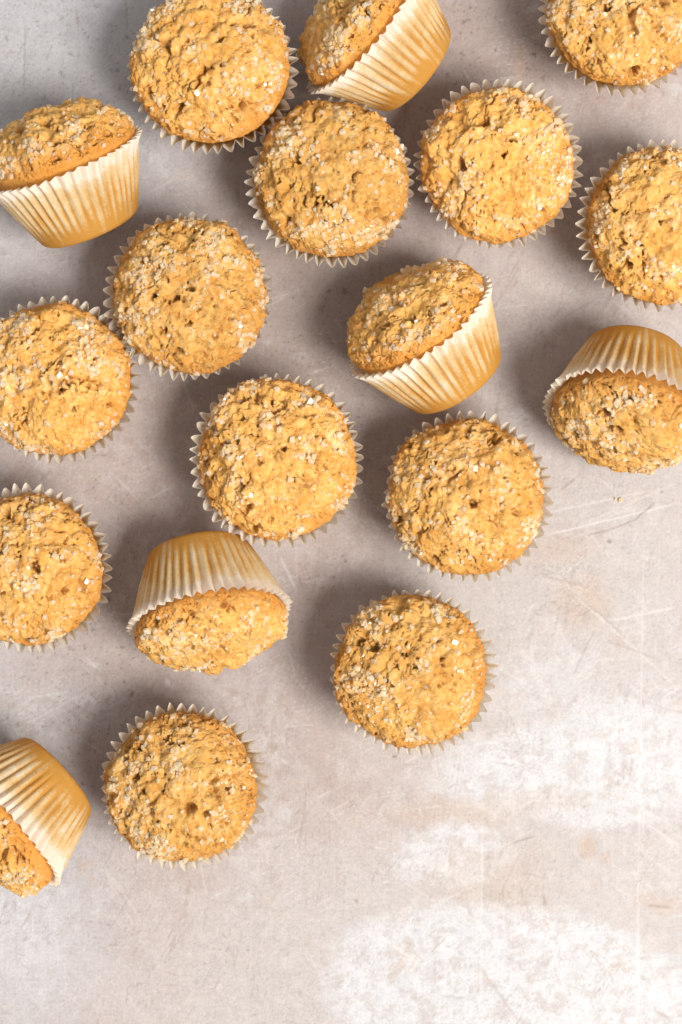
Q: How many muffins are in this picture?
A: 18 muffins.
